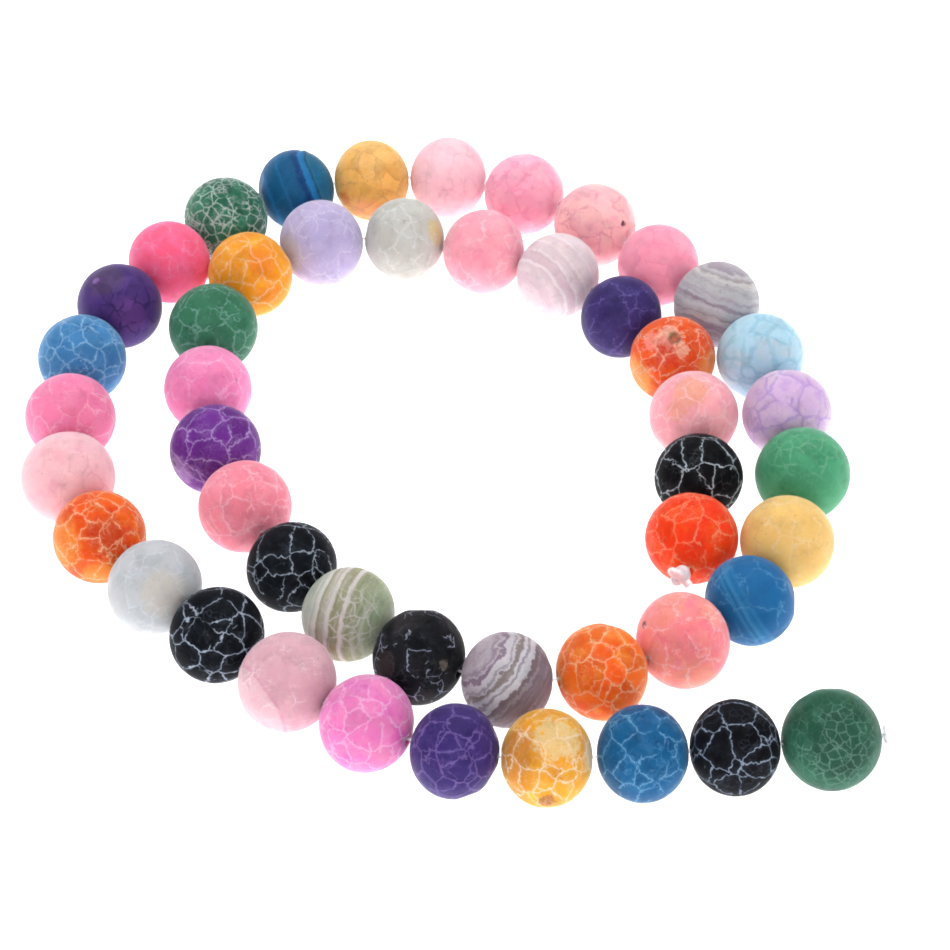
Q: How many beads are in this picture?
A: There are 48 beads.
